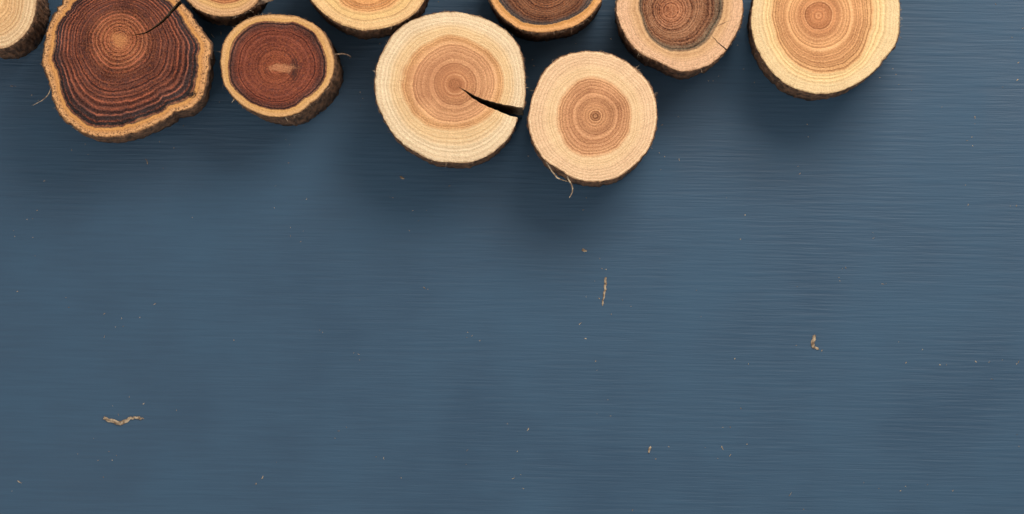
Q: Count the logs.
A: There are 10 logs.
